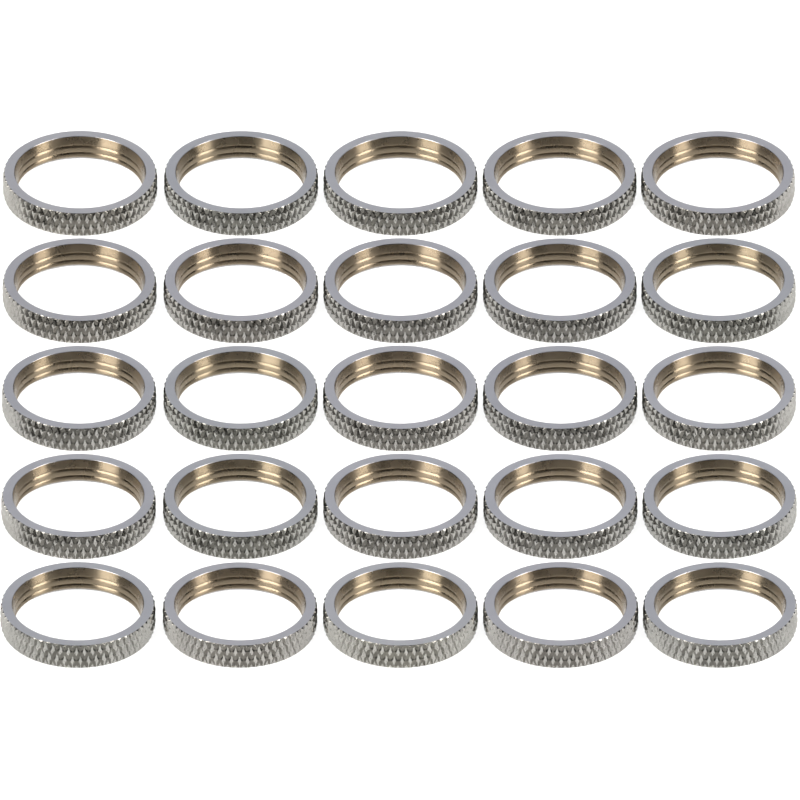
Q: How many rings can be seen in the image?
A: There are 25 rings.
